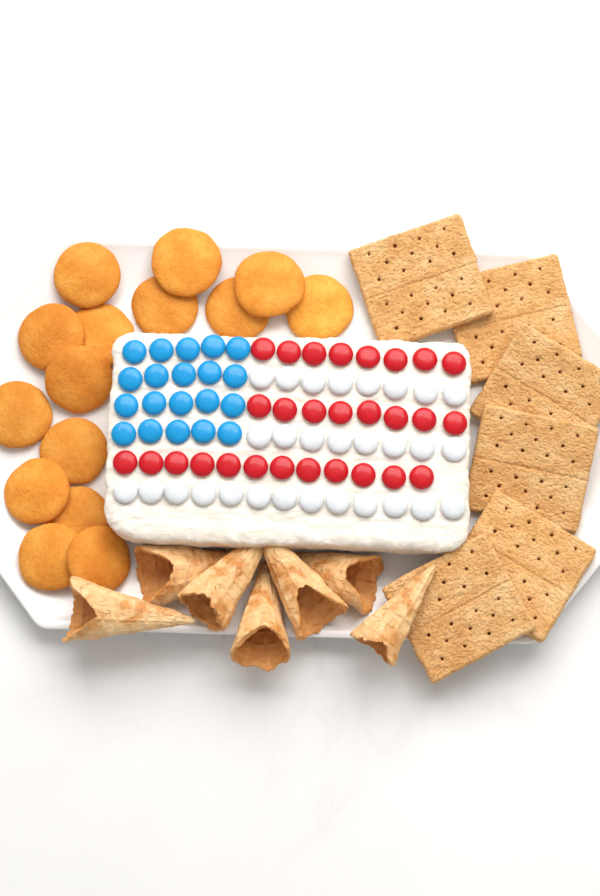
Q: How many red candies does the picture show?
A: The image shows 28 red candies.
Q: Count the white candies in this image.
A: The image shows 29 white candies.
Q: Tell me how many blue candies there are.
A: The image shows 20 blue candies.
